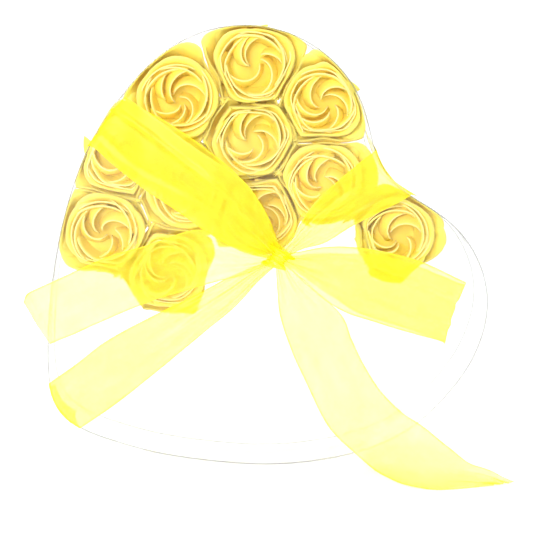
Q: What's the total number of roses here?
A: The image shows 11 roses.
